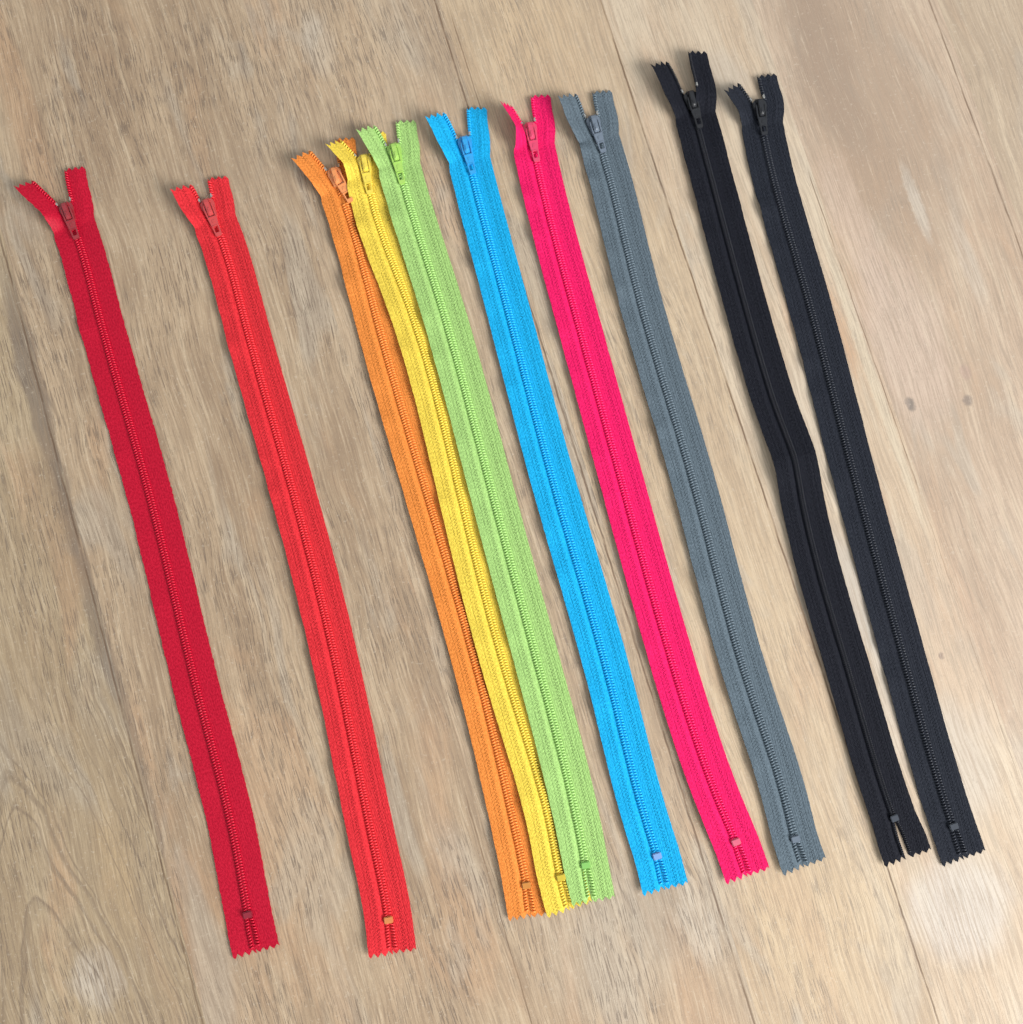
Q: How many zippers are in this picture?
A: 10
